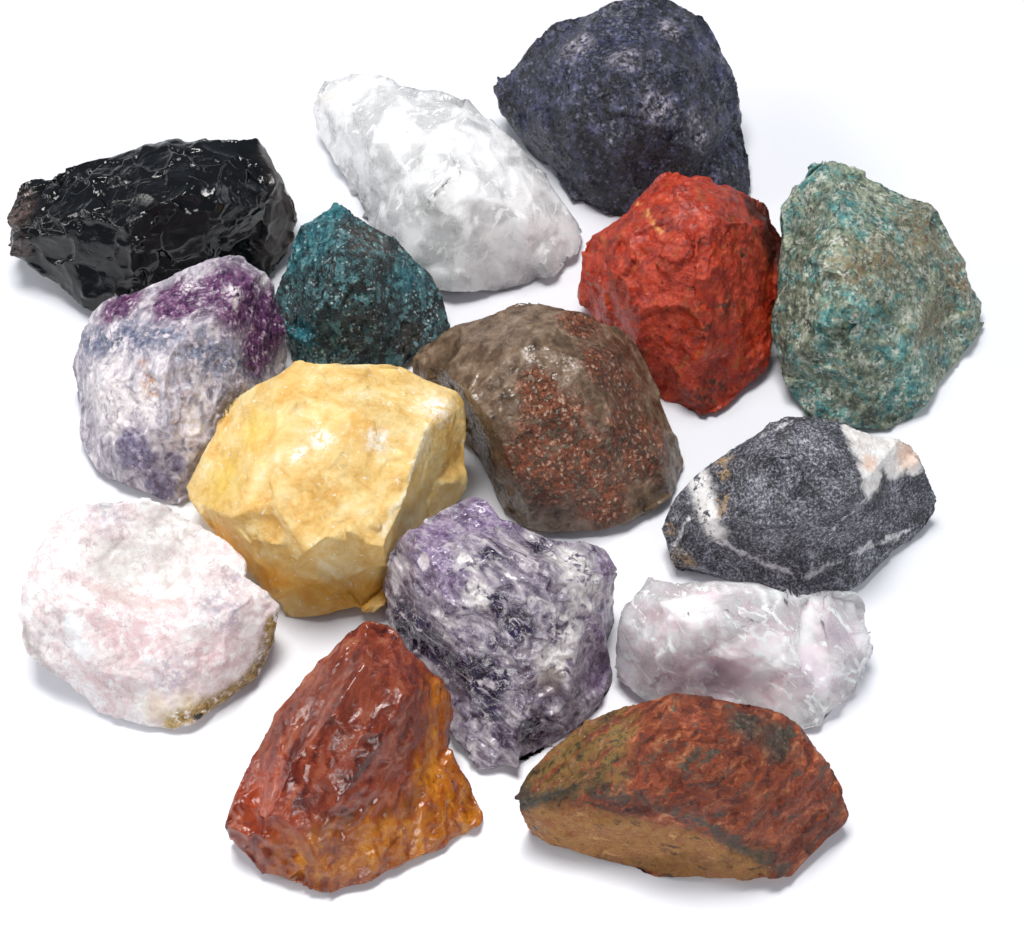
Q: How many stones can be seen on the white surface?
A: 15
